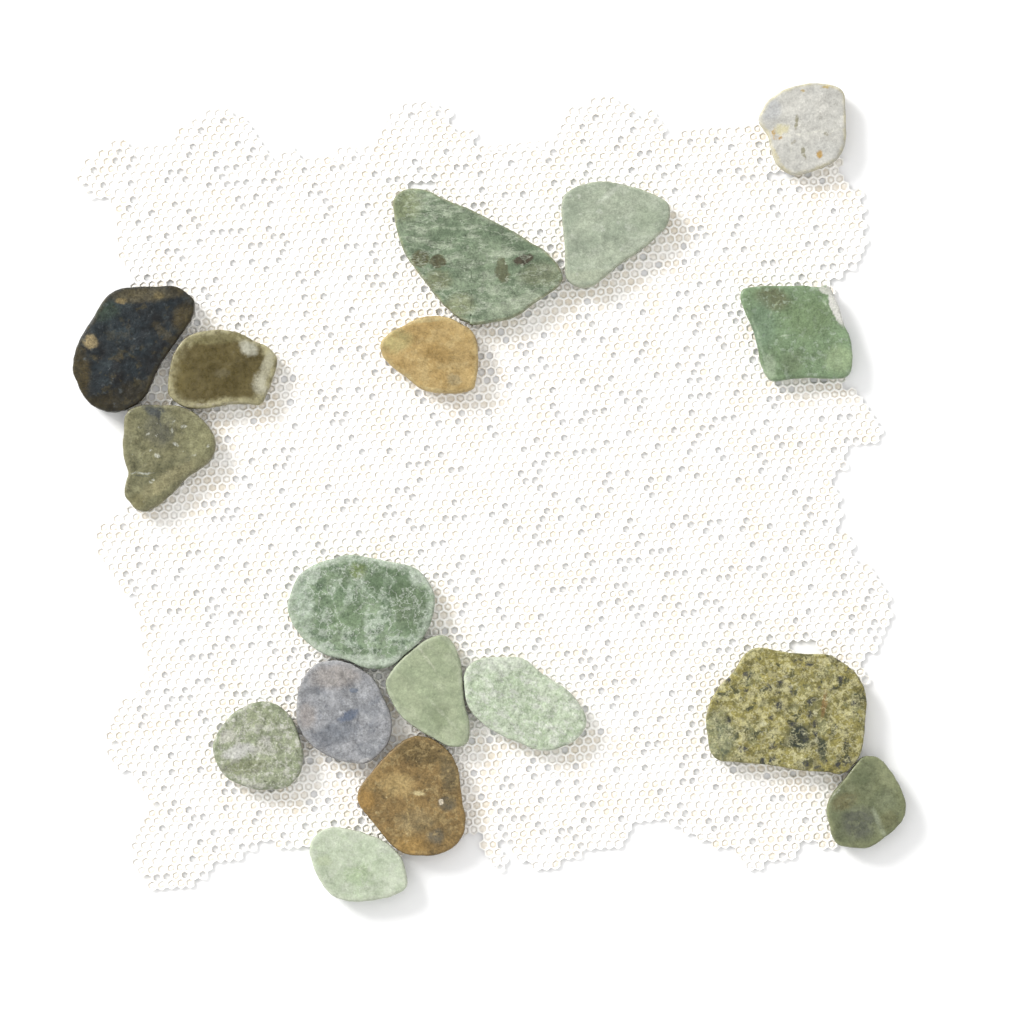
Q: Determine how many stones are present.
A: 17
